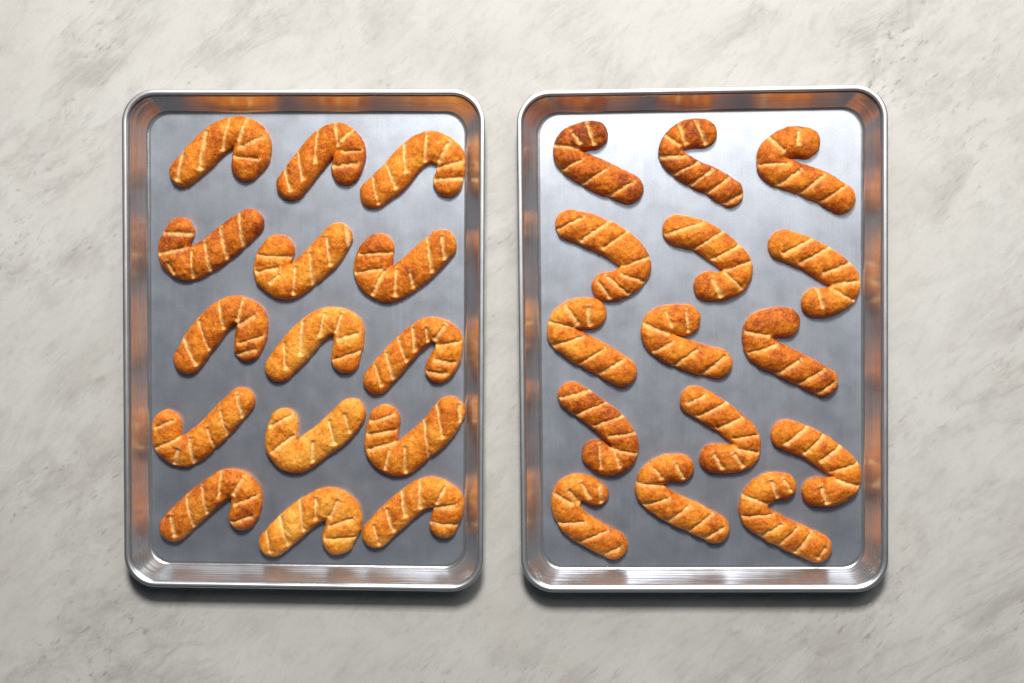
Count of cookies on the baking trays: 30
